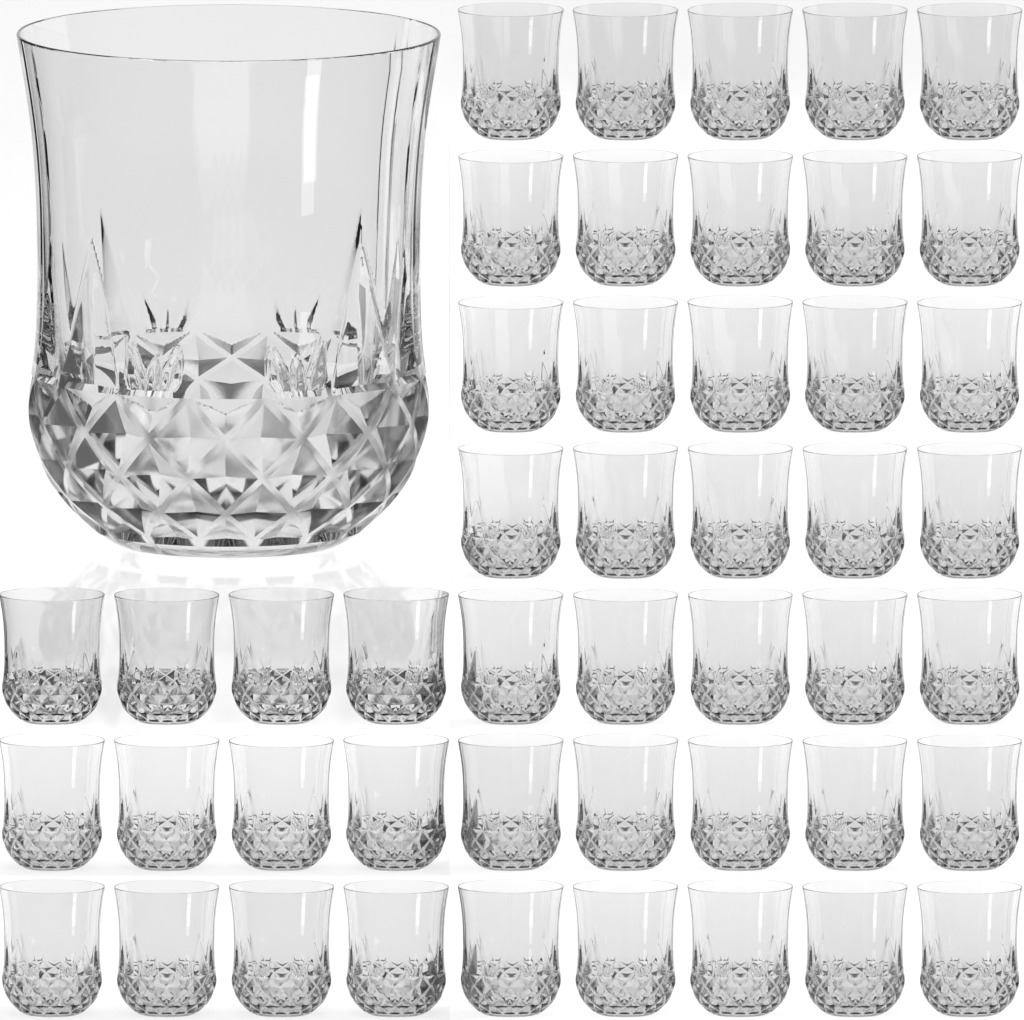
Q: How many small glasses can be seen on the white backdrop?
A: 47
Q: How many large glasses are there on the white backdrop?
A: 1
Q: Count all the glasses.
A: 48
